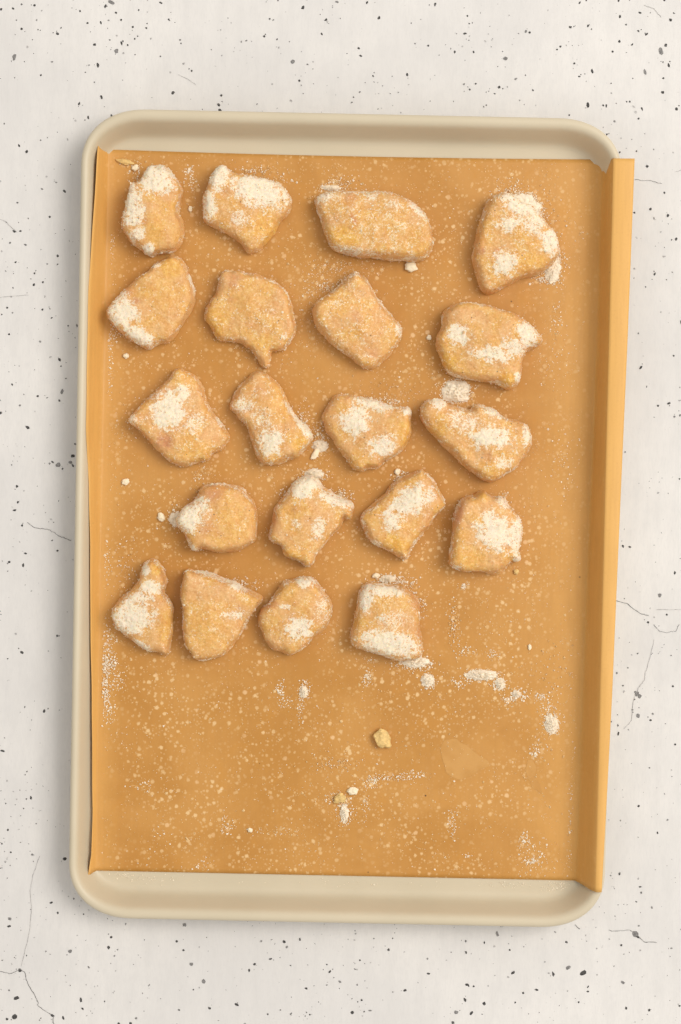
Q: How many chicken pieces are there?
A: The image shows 20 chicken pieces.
